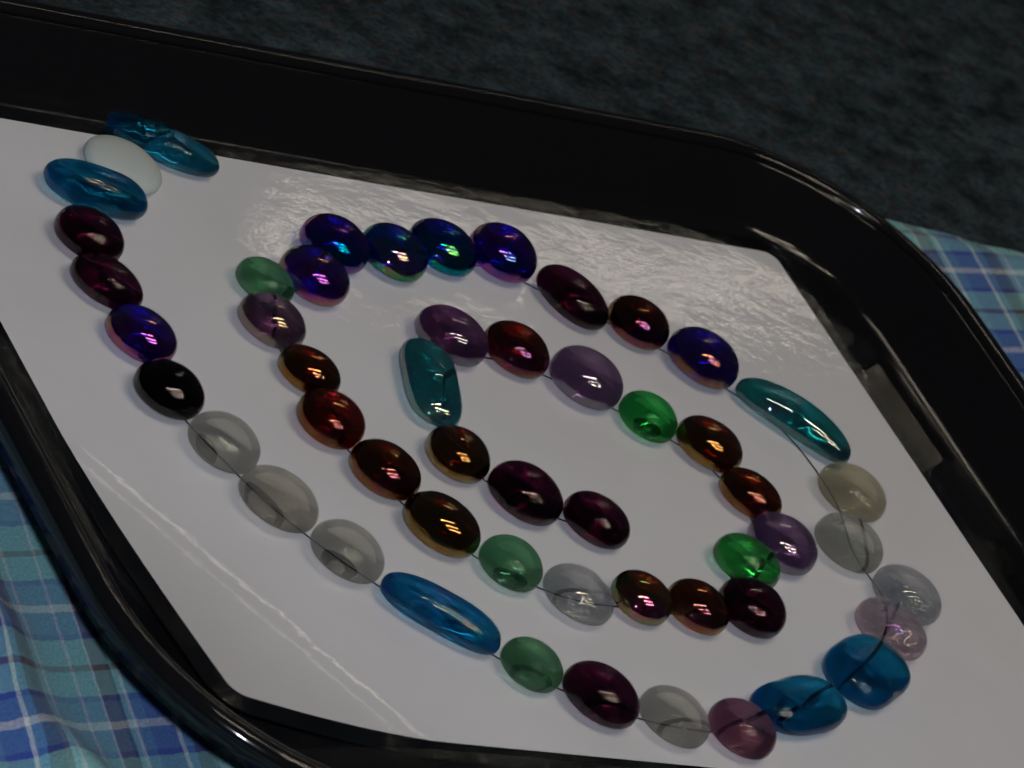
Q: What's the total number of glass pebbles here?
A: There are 53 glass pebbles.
